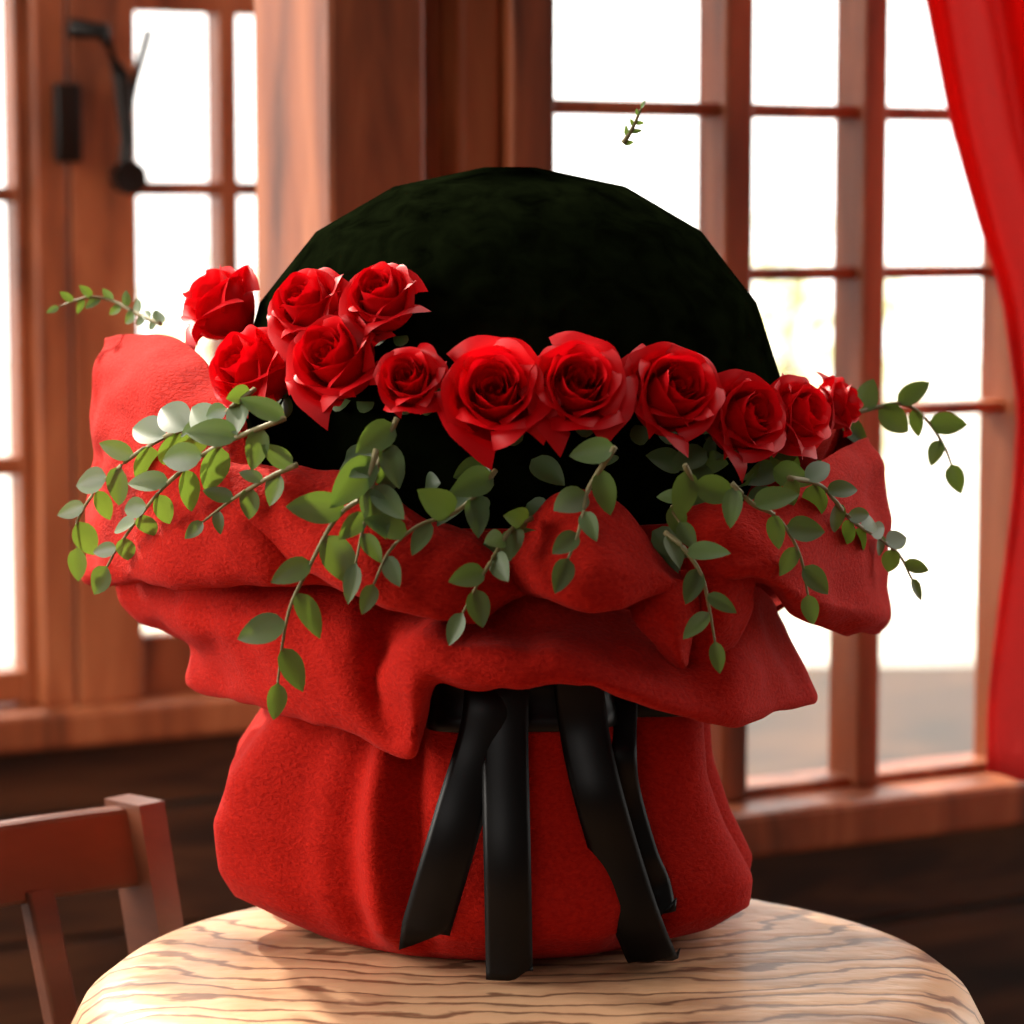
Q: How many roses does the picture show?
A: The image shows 12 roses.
